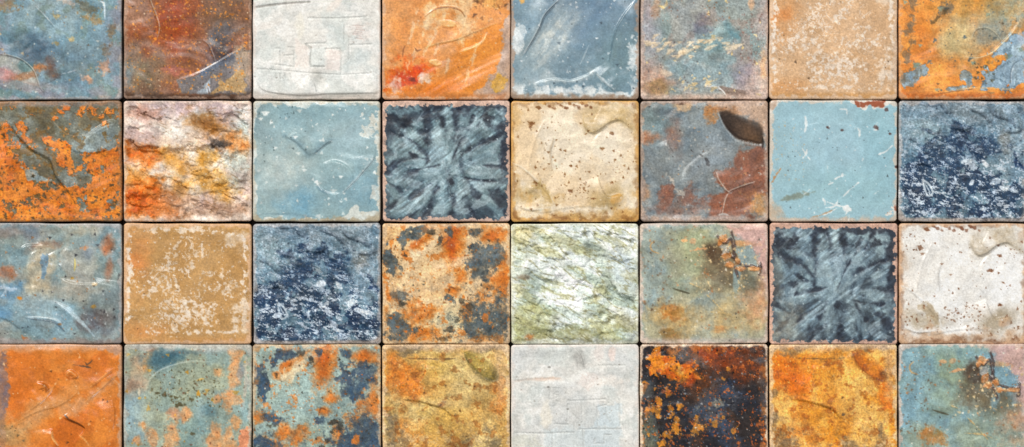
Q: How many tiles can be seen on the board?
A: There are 32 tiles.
